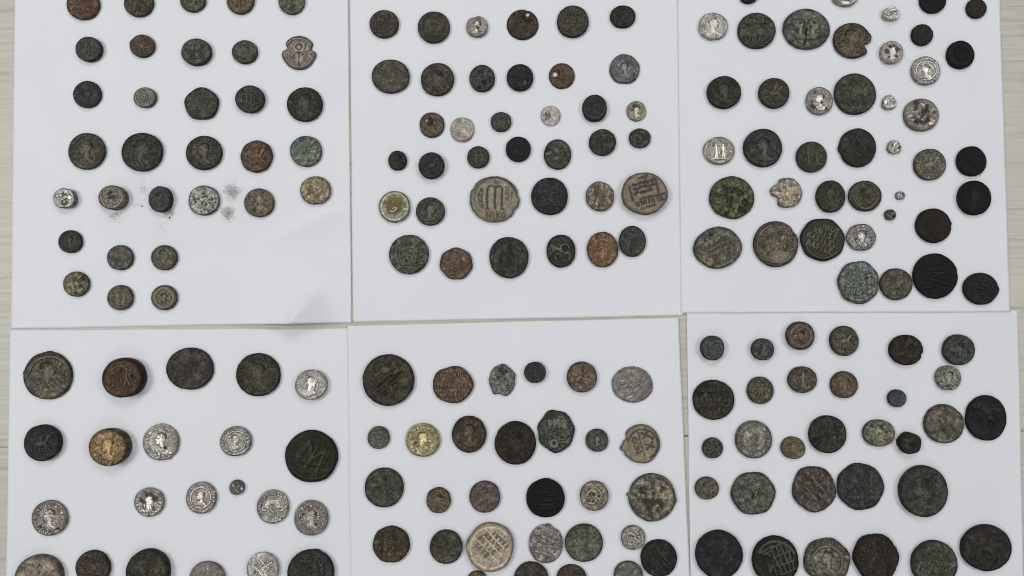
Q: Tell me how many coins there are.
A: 194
